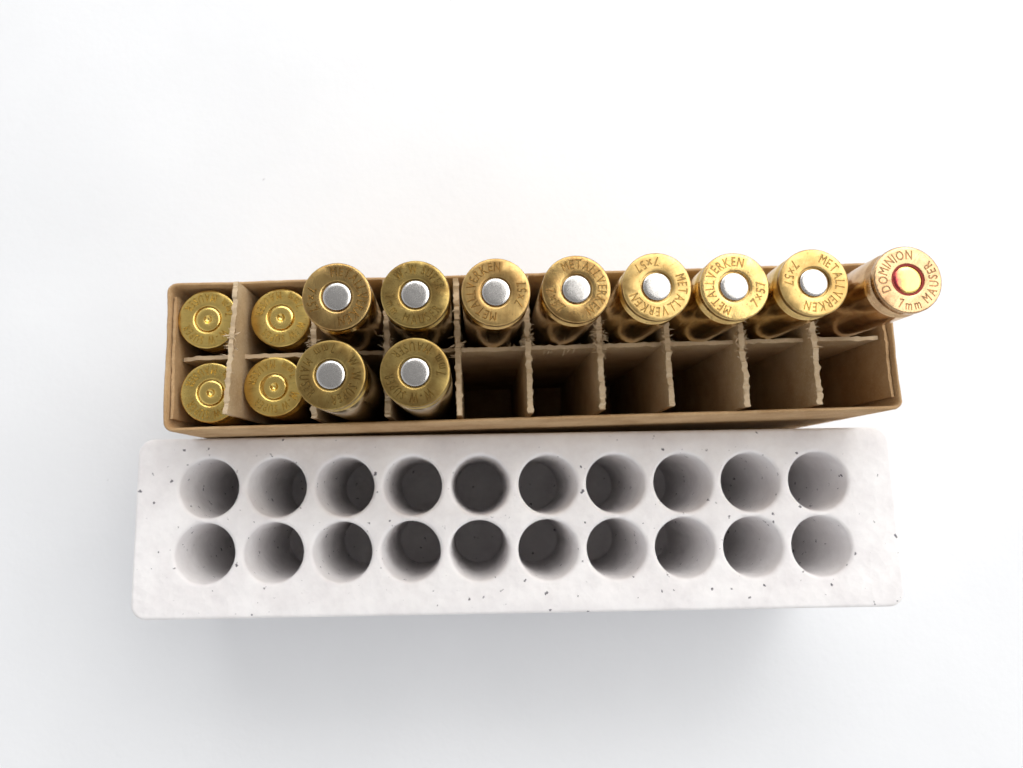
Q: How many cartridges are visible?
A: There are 14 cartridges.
